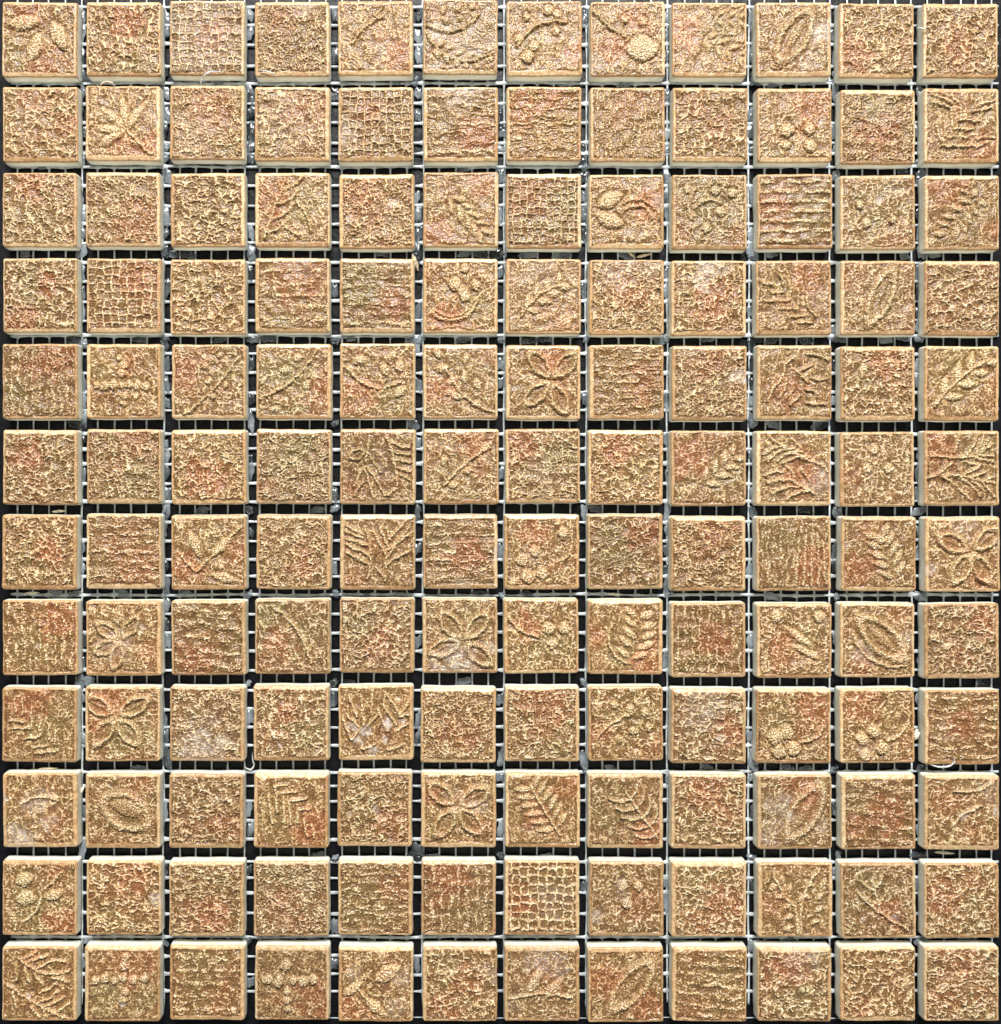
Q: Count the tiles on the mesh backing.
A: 144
